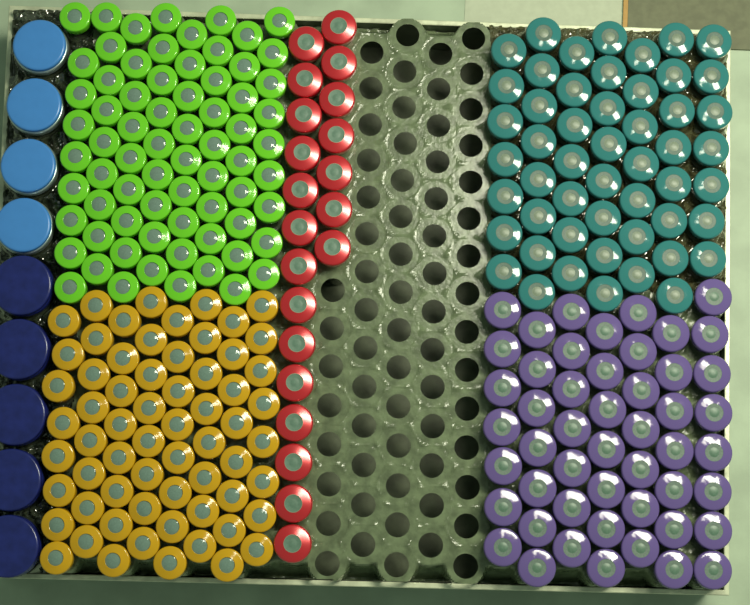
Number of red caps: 21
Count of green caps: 72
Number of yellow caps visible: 64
